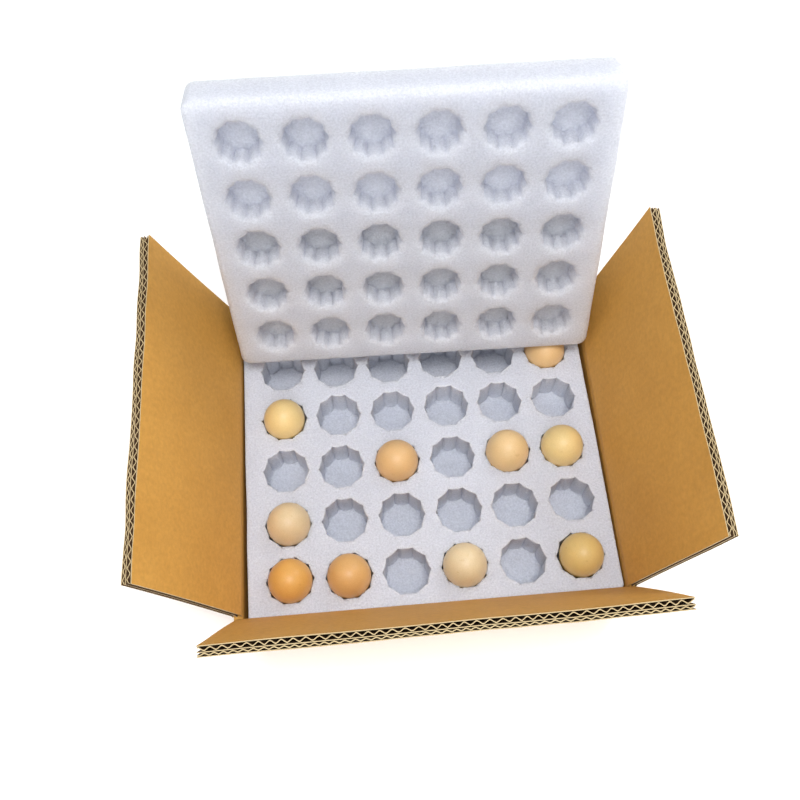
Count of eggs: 10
